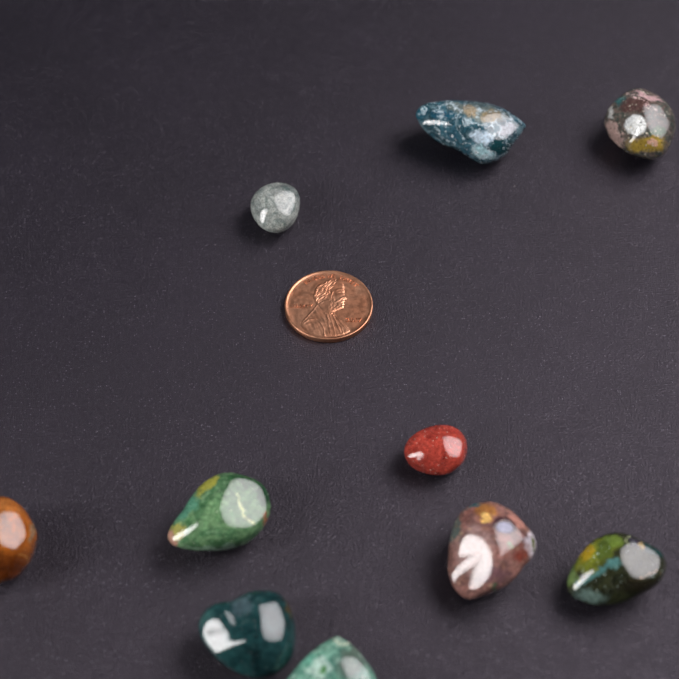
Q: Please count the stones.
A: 10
